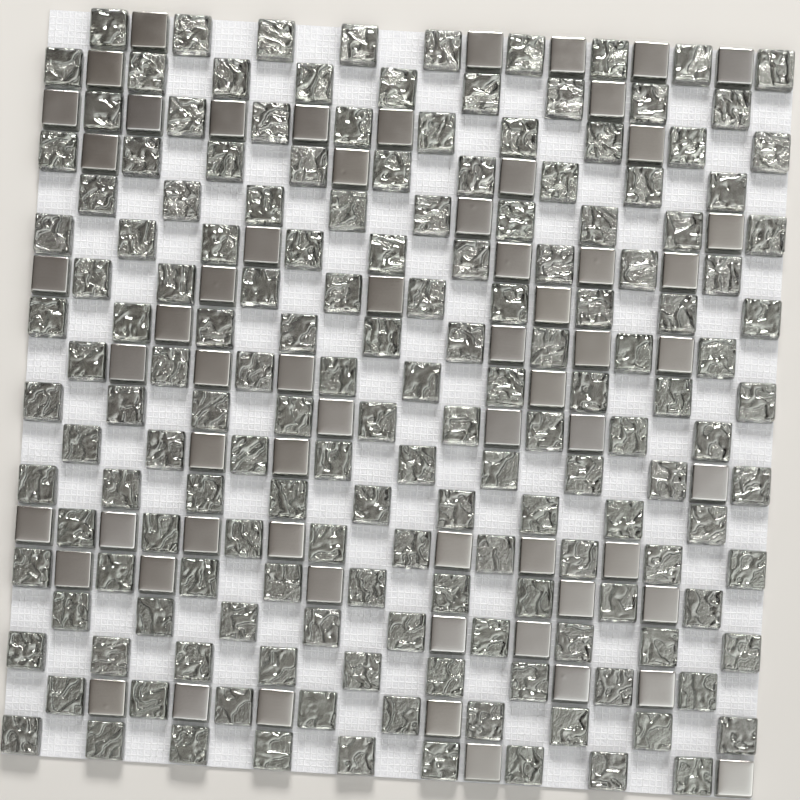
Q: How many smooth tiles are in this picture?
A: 62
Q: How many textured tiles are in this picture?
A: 162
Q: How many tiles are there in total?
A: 224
